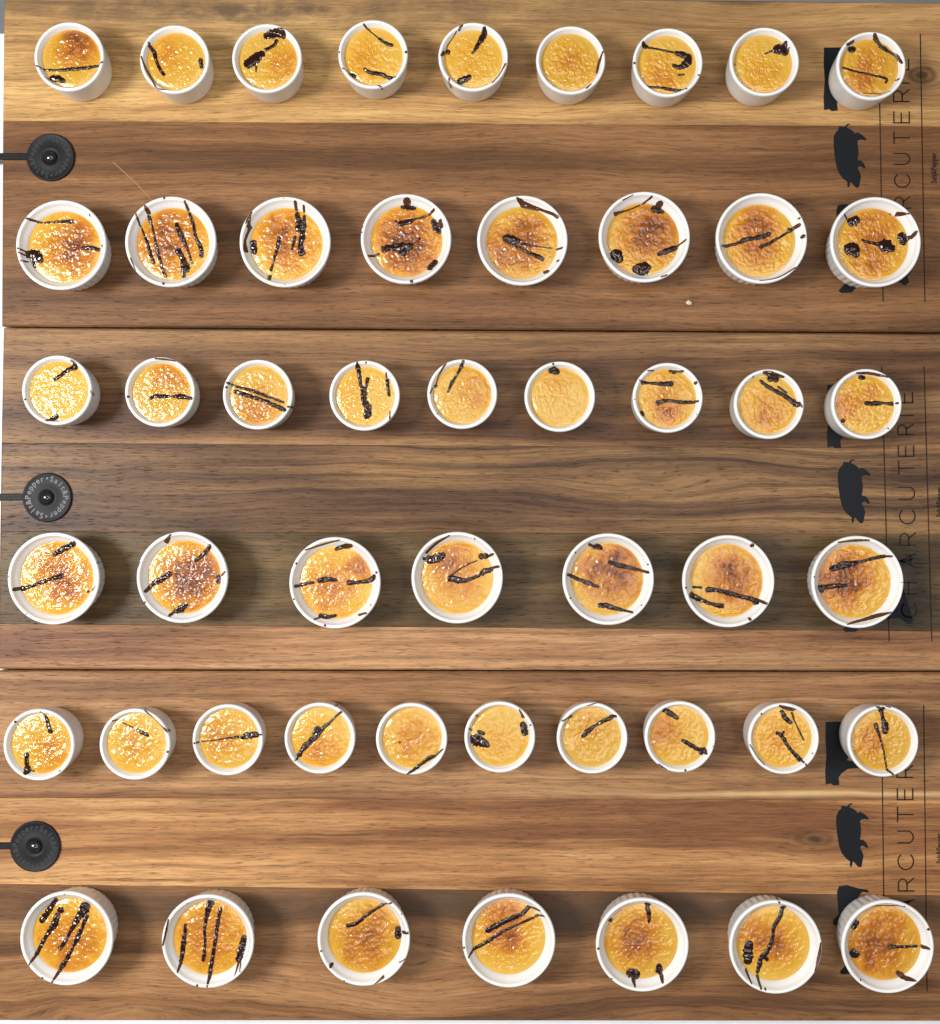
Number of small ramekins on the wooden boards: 28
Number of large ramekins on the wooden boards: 22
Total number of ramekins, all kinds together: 50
